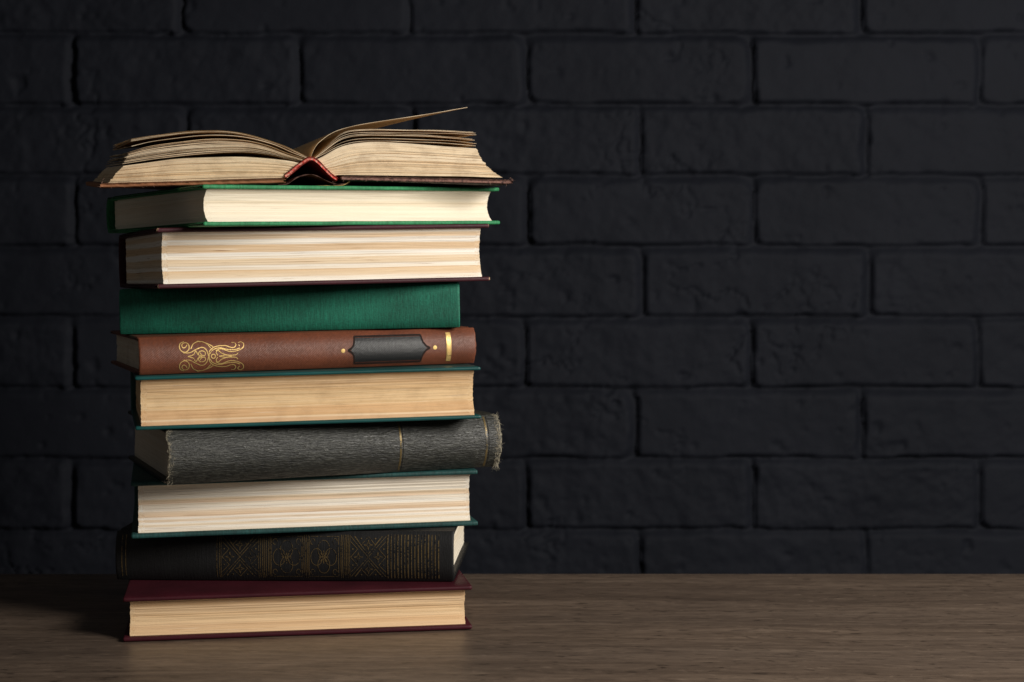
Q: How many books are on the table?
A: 10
